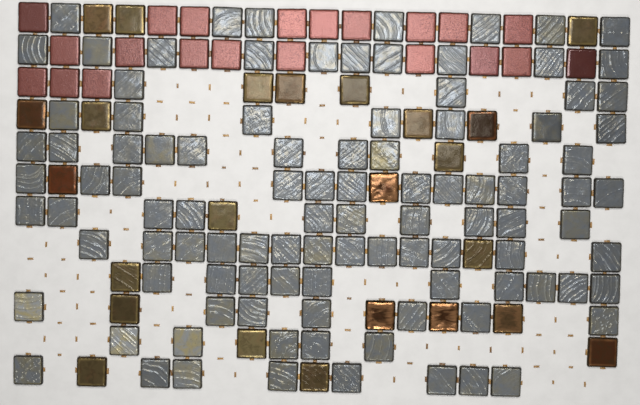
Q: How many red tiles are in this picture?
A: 21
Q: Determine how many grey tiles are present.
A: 103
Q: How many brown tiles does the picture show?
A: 24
